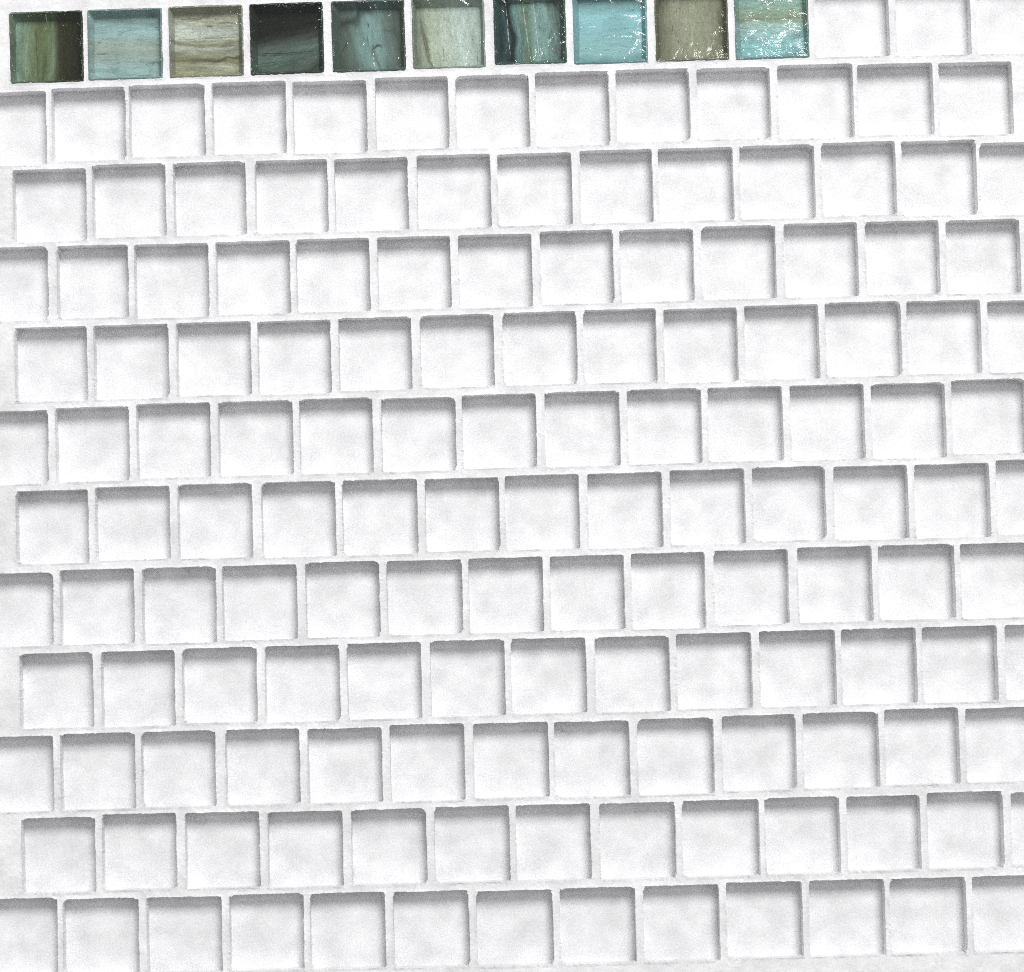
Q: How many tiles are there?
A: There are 10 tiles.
